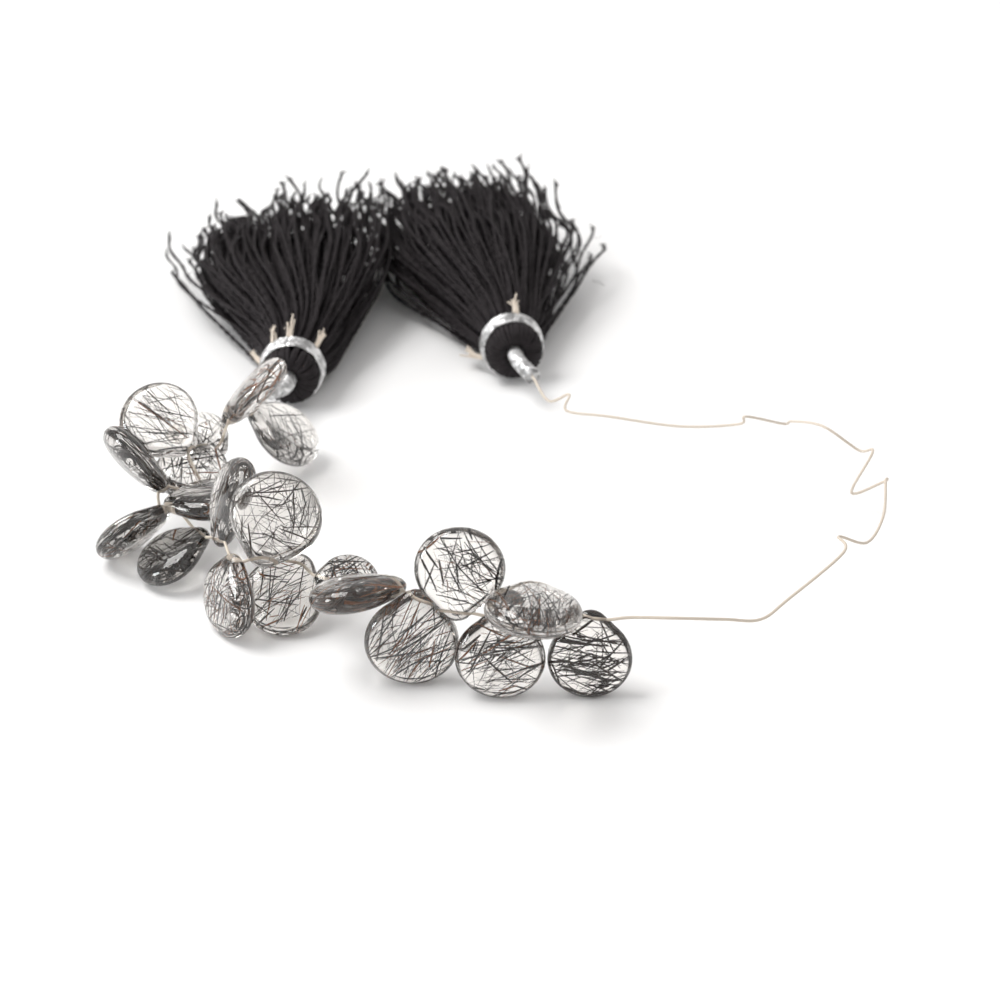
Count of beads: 20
